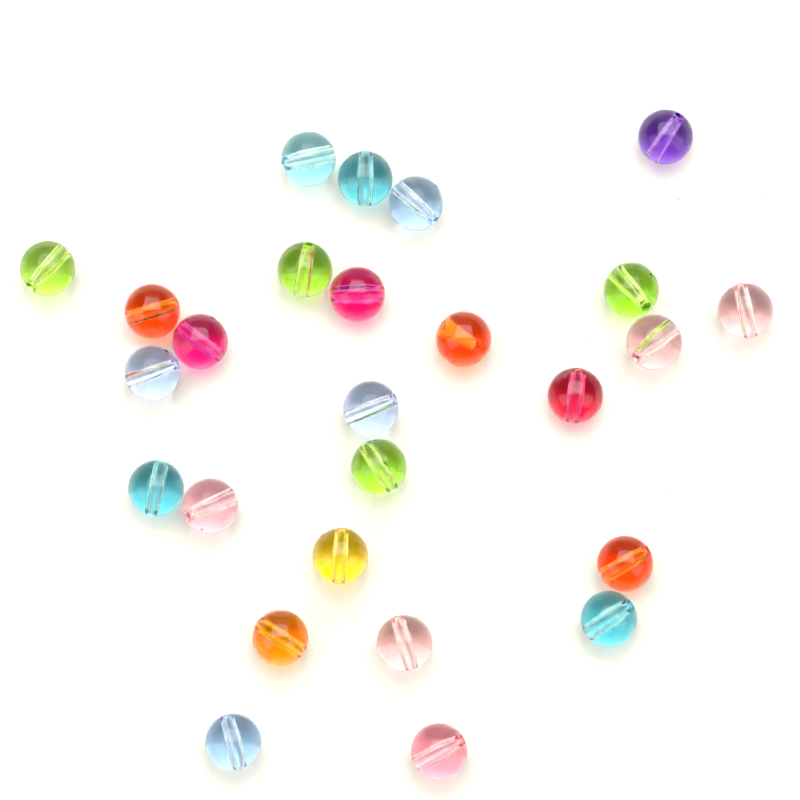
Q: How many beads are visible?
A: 26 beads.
